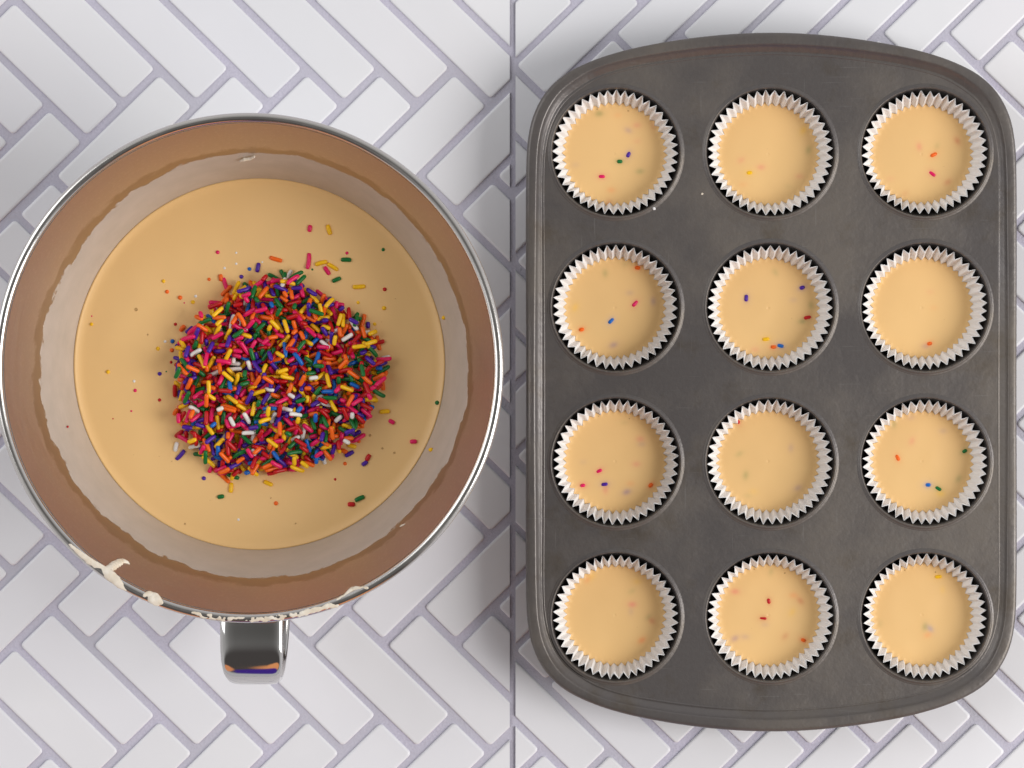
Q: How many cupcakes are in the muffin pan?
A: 12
